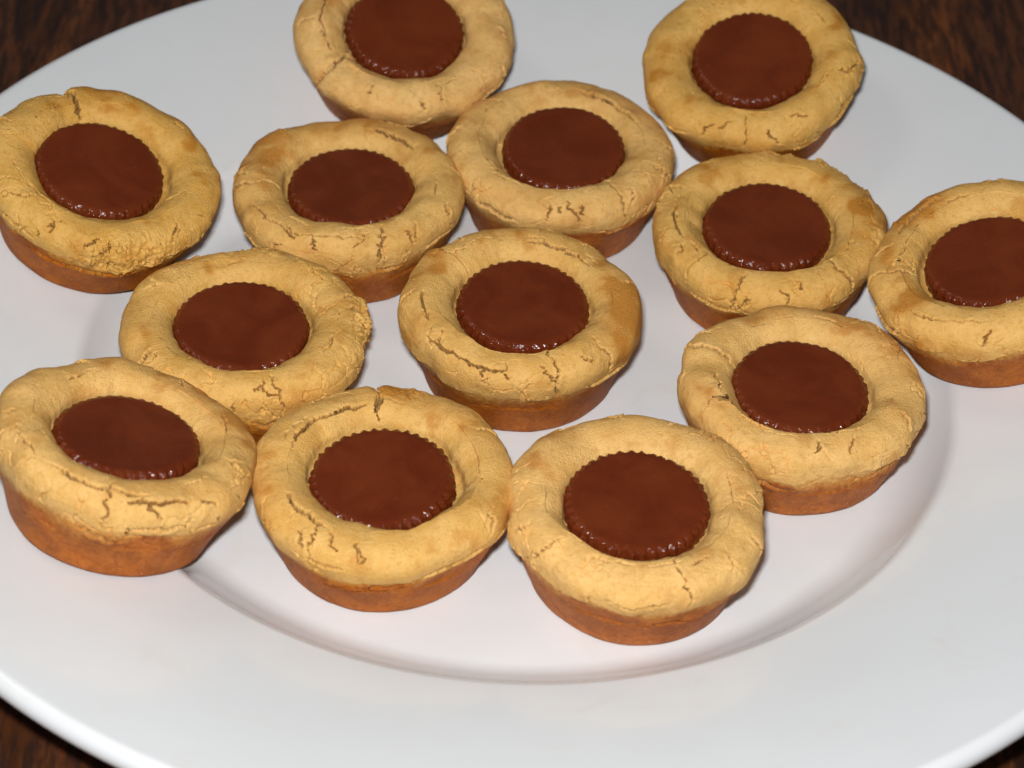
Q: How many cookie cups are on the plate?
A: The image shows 13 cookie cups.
